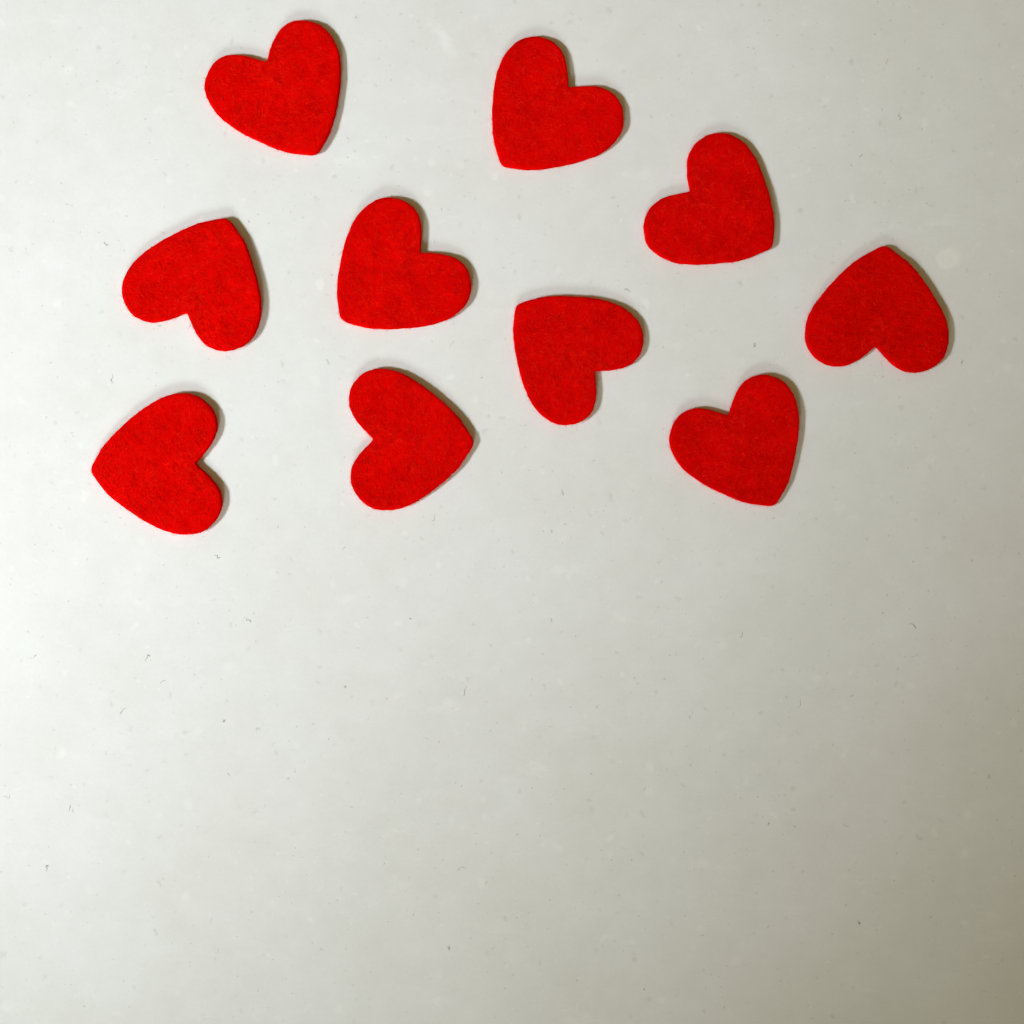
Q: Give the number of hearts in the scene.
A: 10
